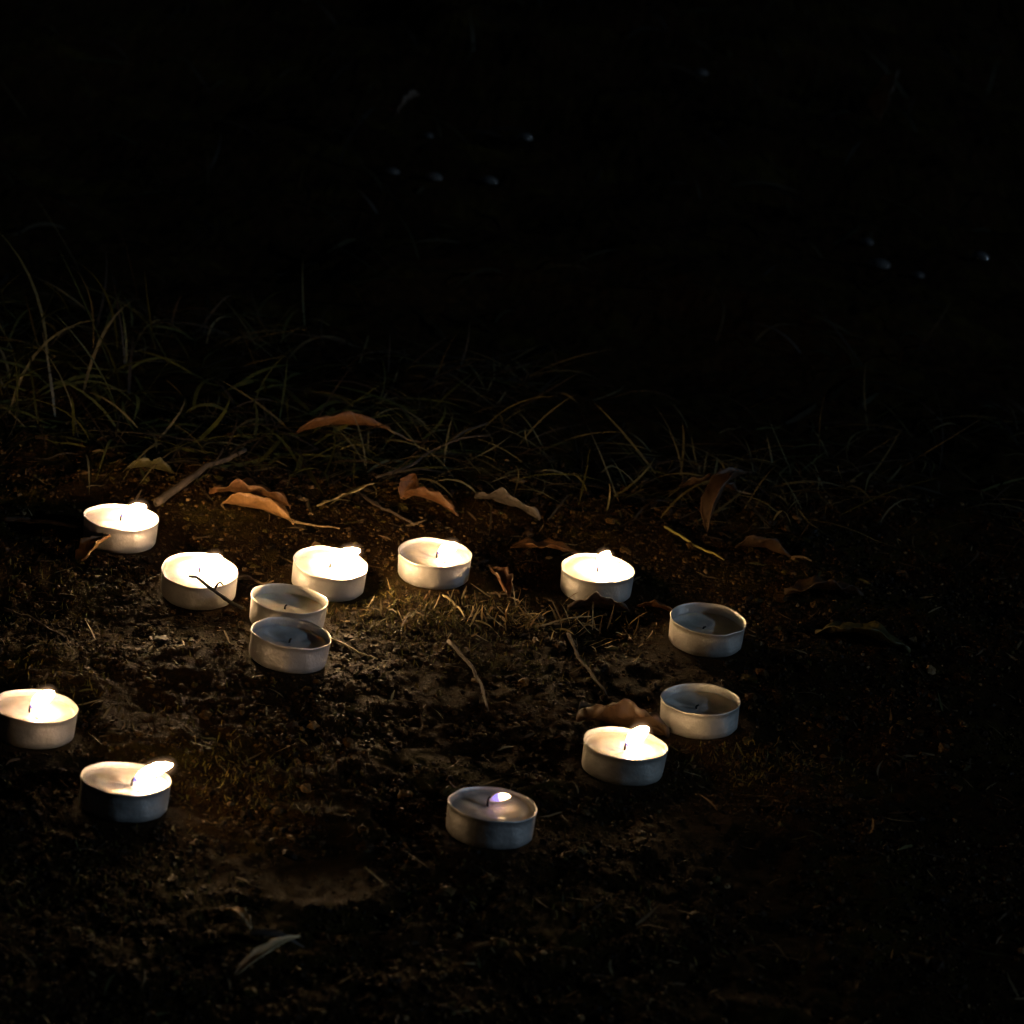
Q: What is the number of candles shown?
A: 13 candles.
